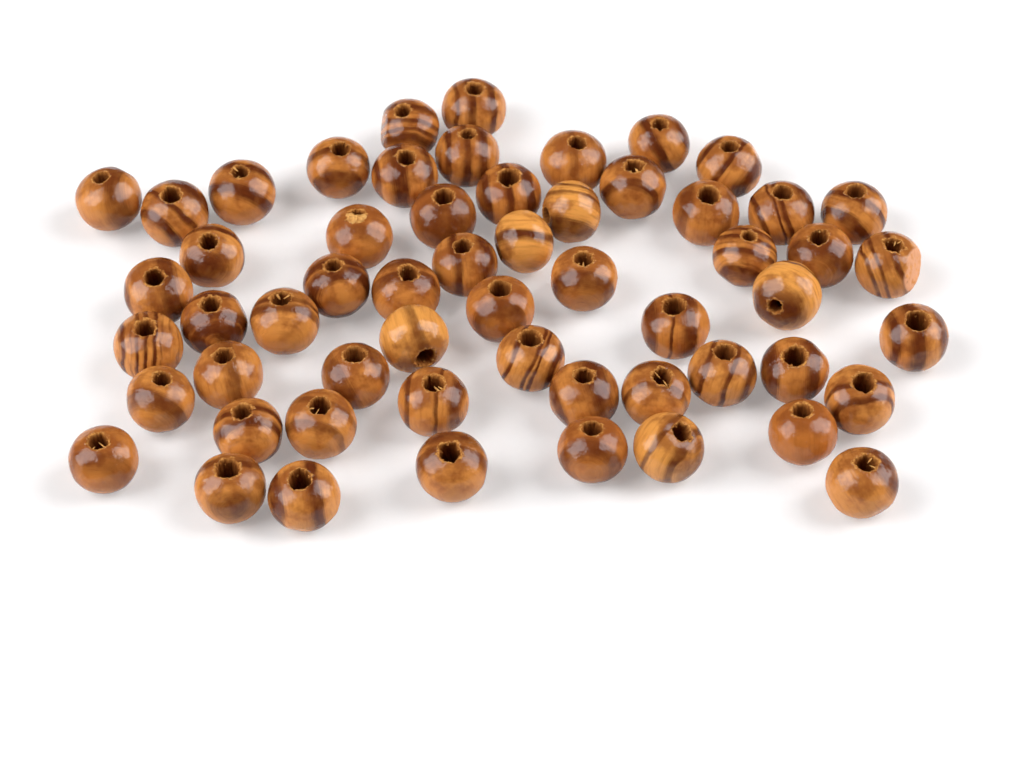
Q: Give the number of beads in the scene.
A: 57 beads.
